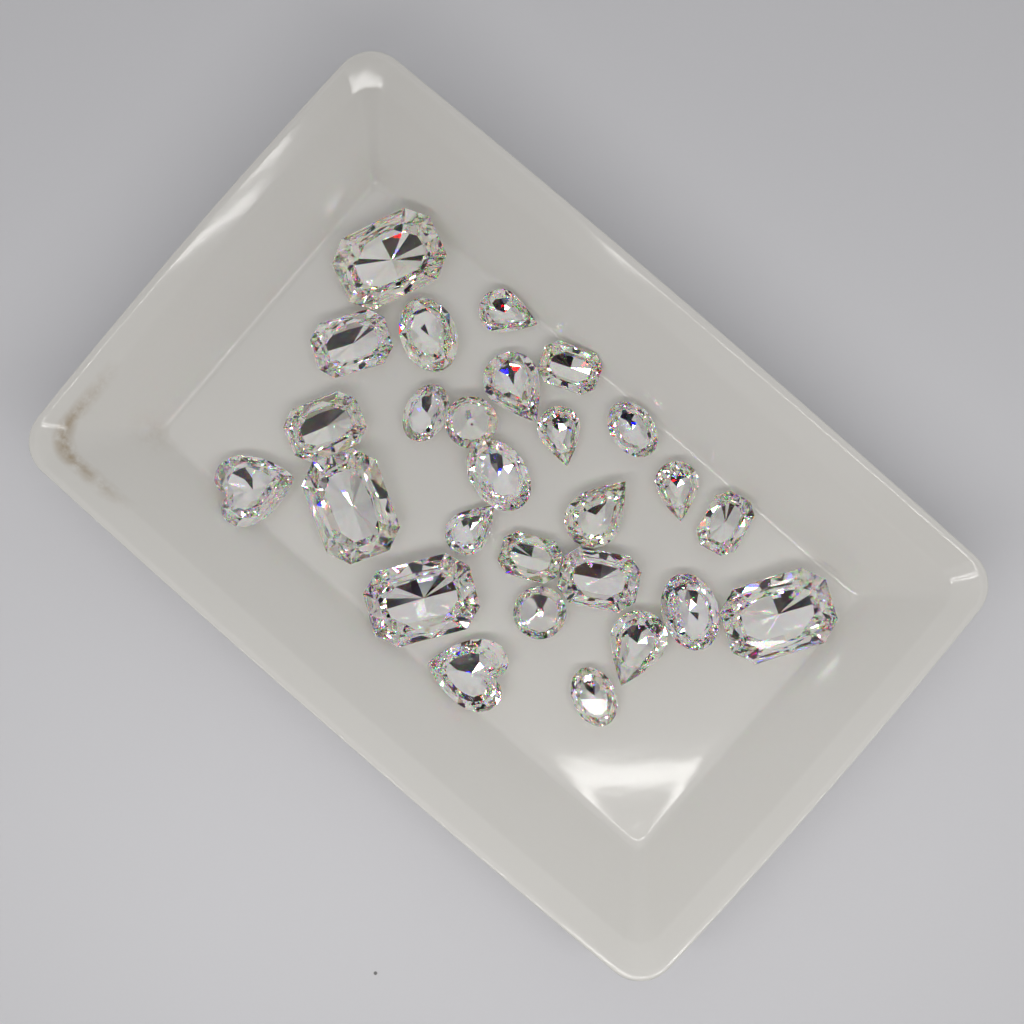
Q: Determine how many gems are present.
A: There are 27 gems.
